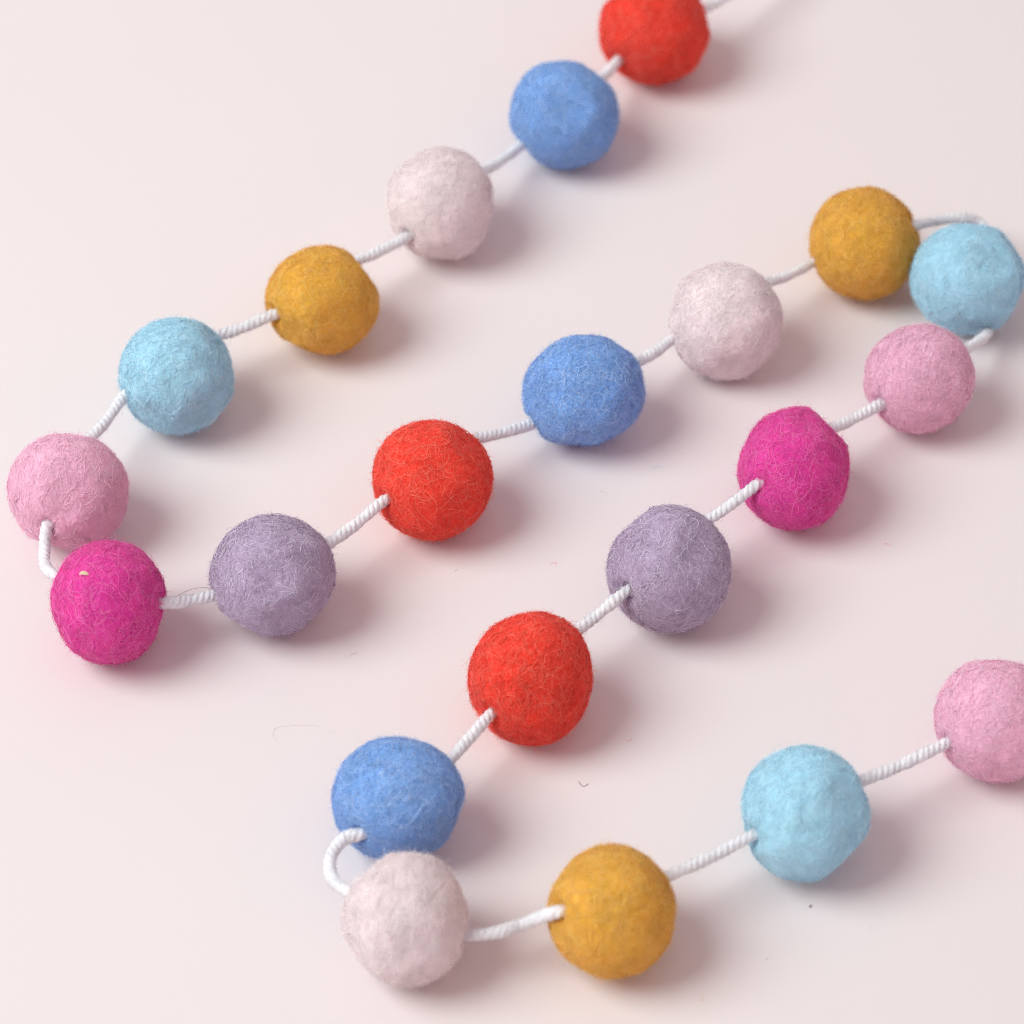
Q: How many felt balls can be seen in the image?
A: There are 22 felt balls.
